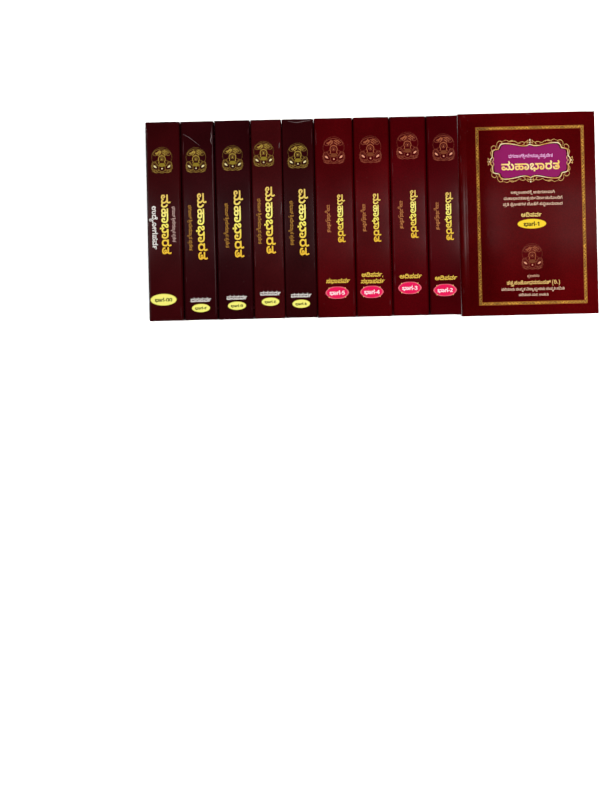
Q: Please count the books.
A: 10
